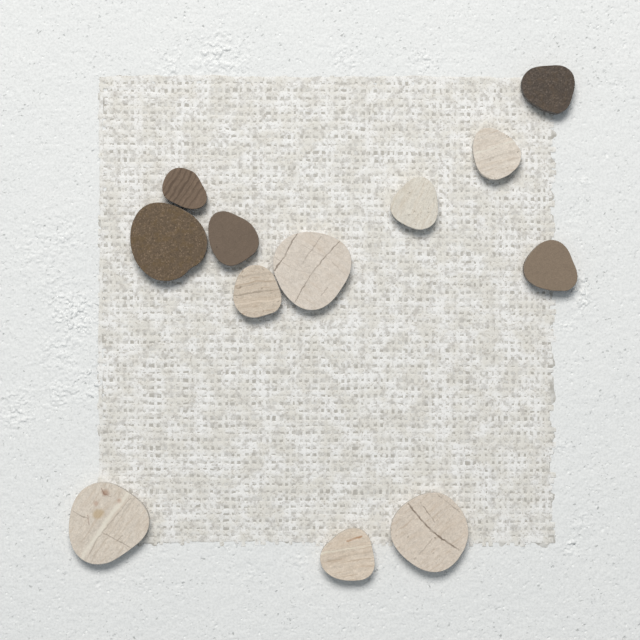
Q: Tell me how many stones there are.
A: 12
